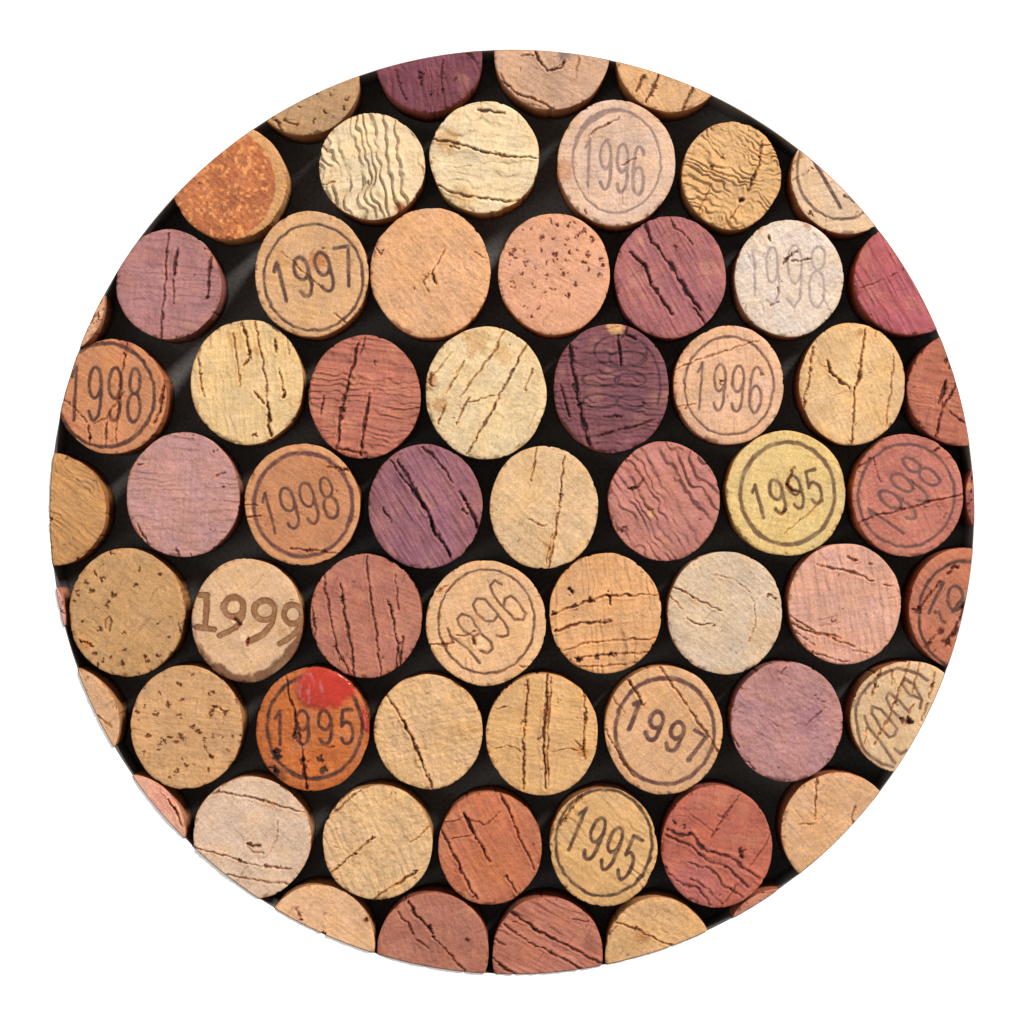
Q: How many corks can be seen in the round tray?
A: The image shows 64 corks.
